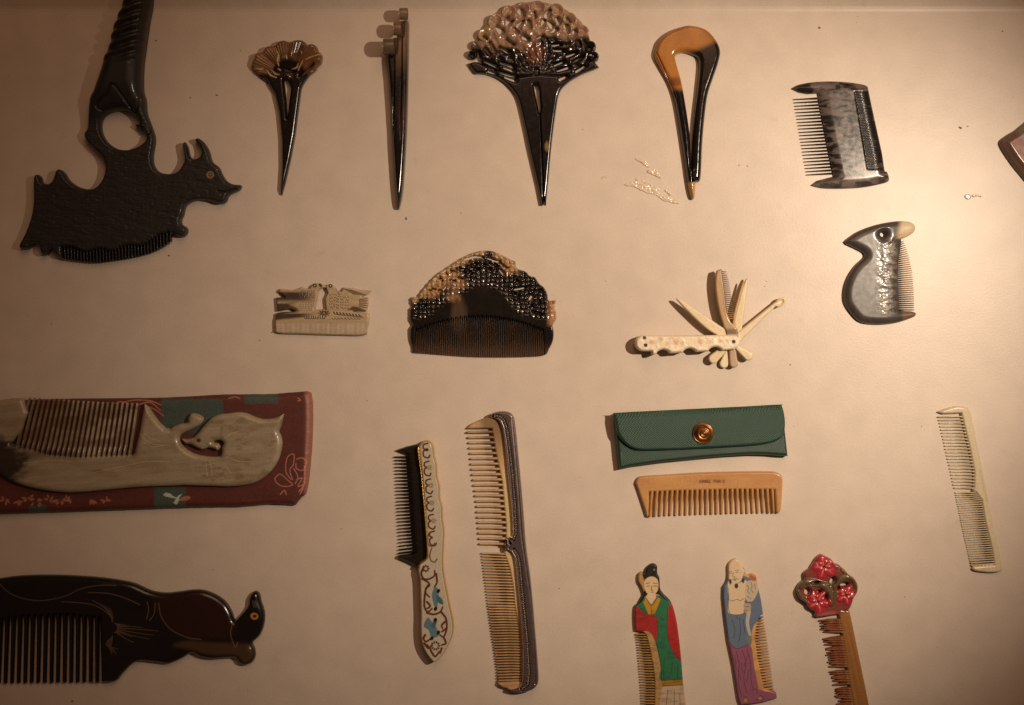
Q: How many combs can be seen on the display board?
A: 15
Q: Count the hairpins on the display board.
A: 4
